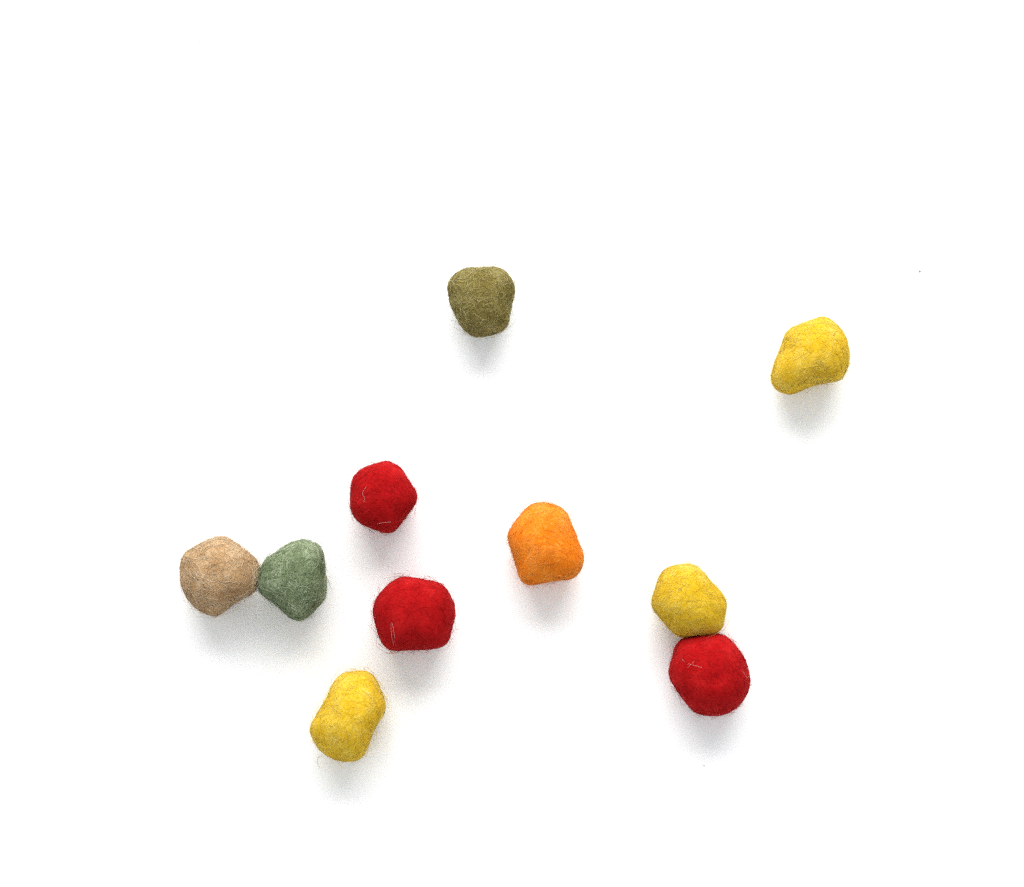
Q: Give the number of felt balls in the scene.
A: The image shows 10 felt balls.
